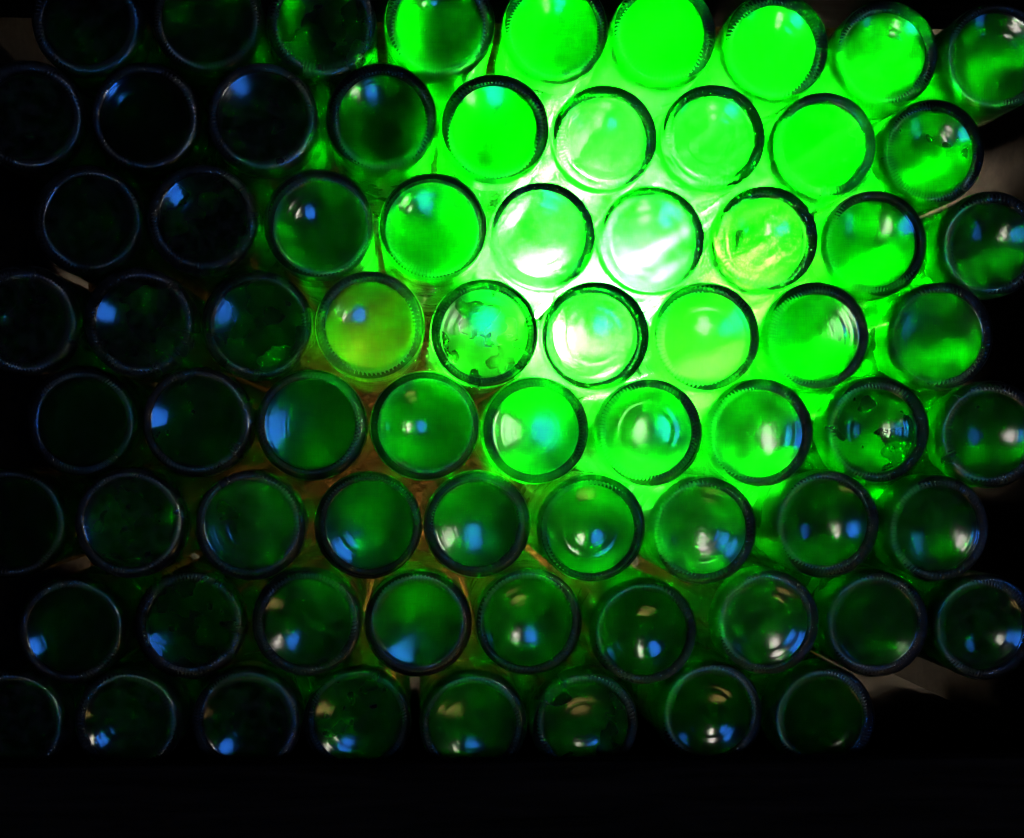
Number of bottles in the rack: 71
